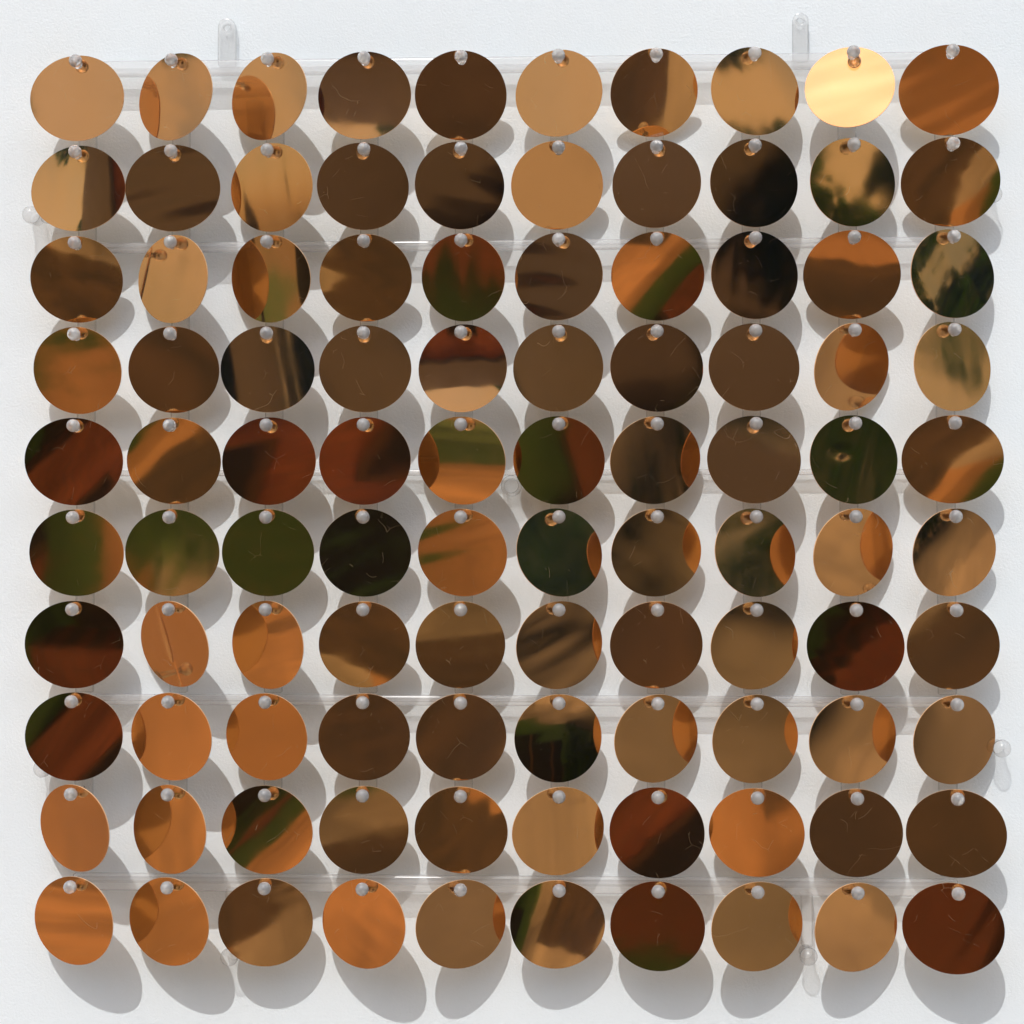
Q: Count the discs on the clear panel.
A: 100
